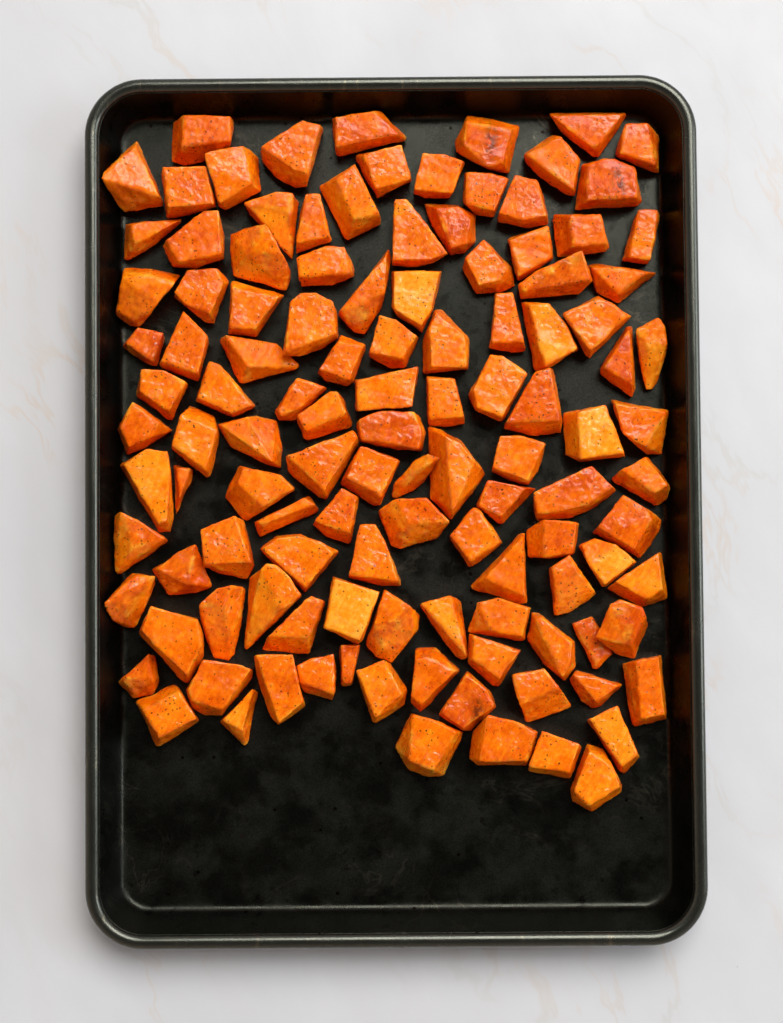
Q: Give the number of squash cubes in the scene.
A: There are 118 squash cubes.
